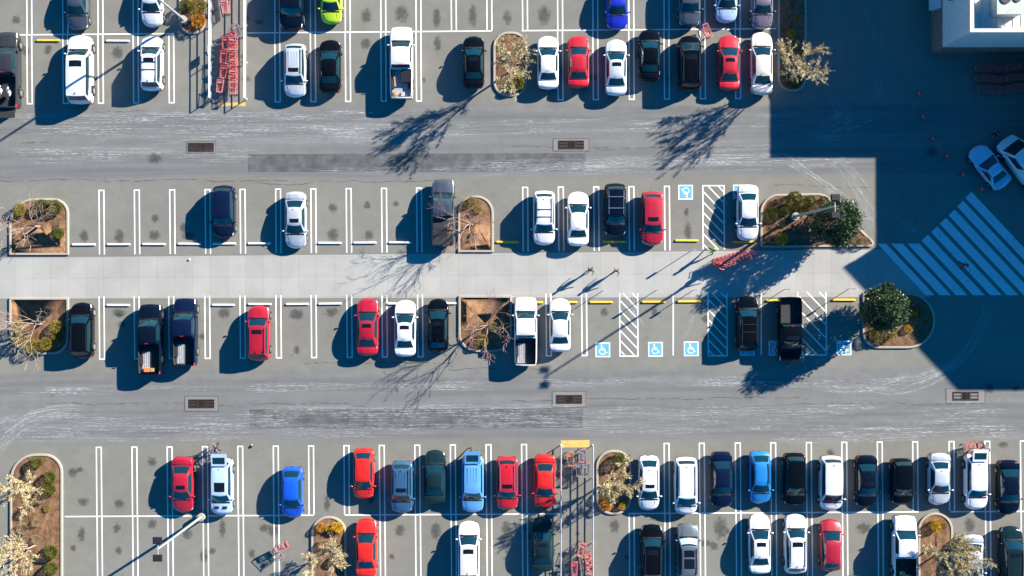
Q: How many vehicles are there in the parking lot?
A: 74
